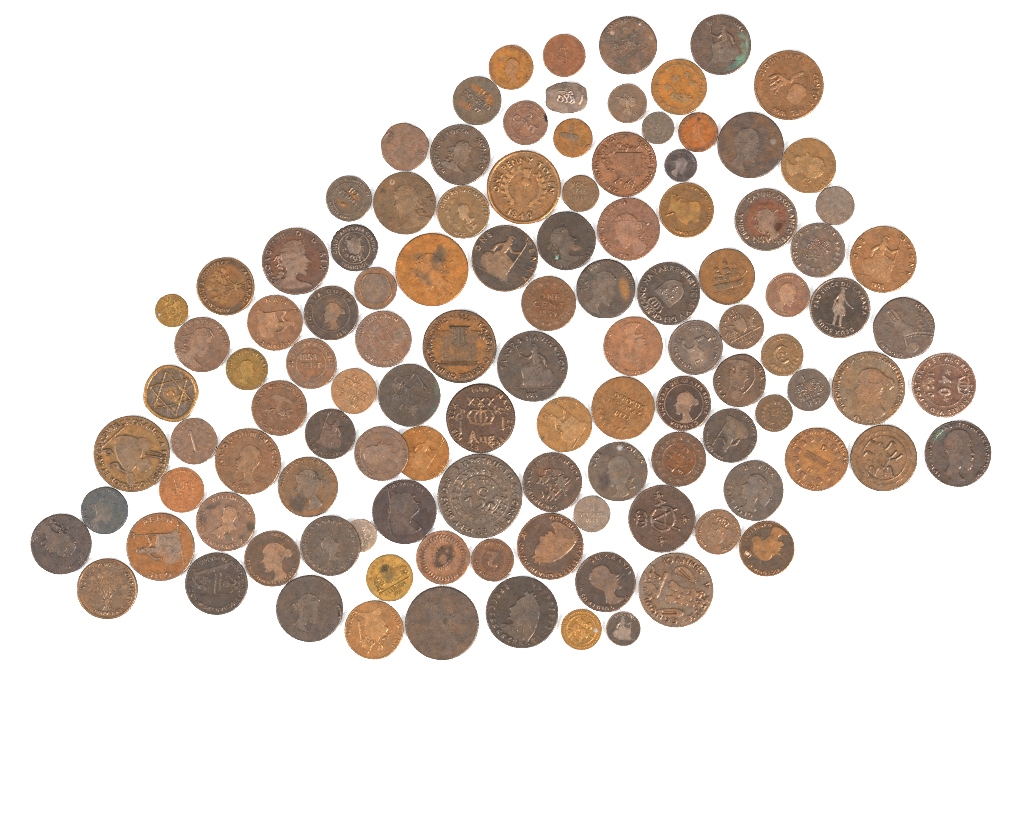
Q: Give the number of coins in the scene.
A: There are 113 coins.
